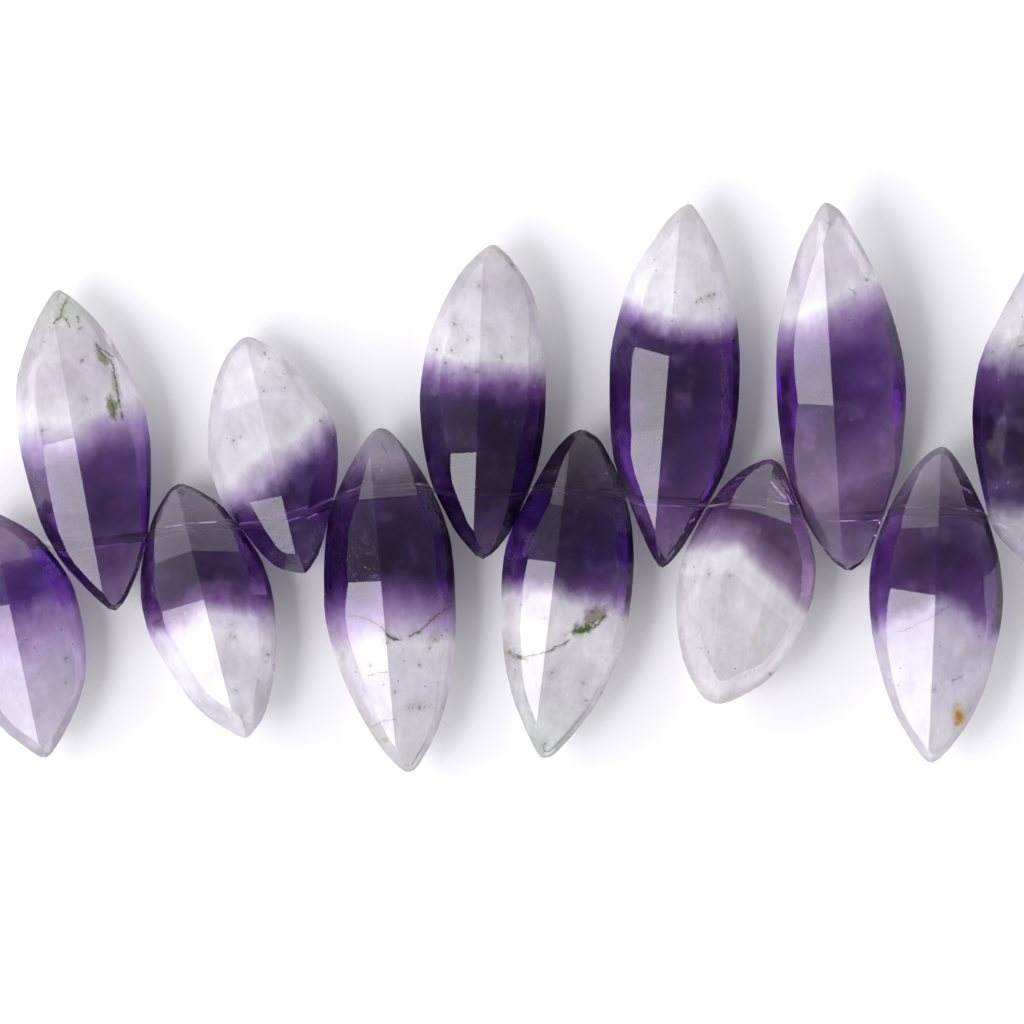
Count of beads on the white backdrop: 12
